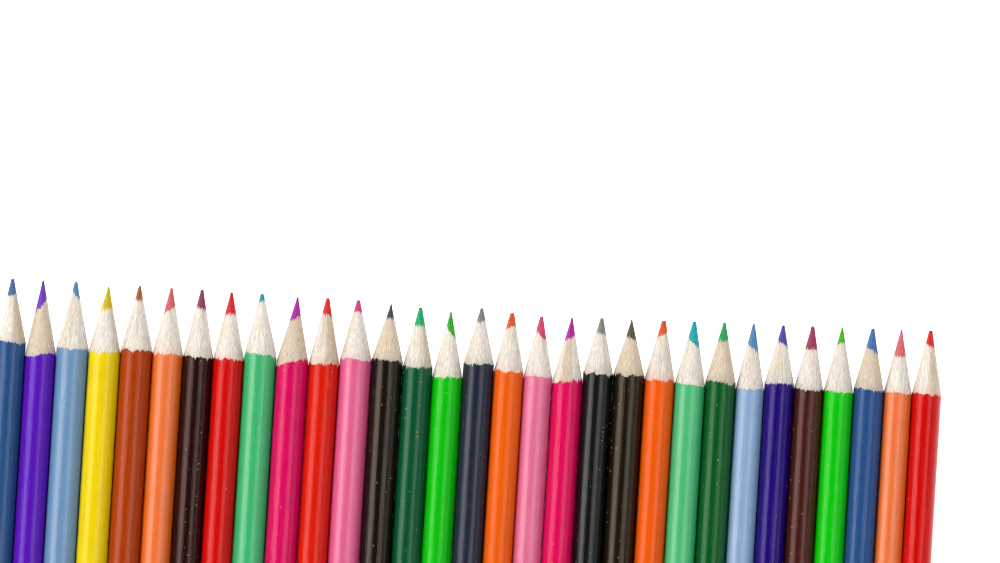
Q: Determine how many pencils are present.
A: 31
